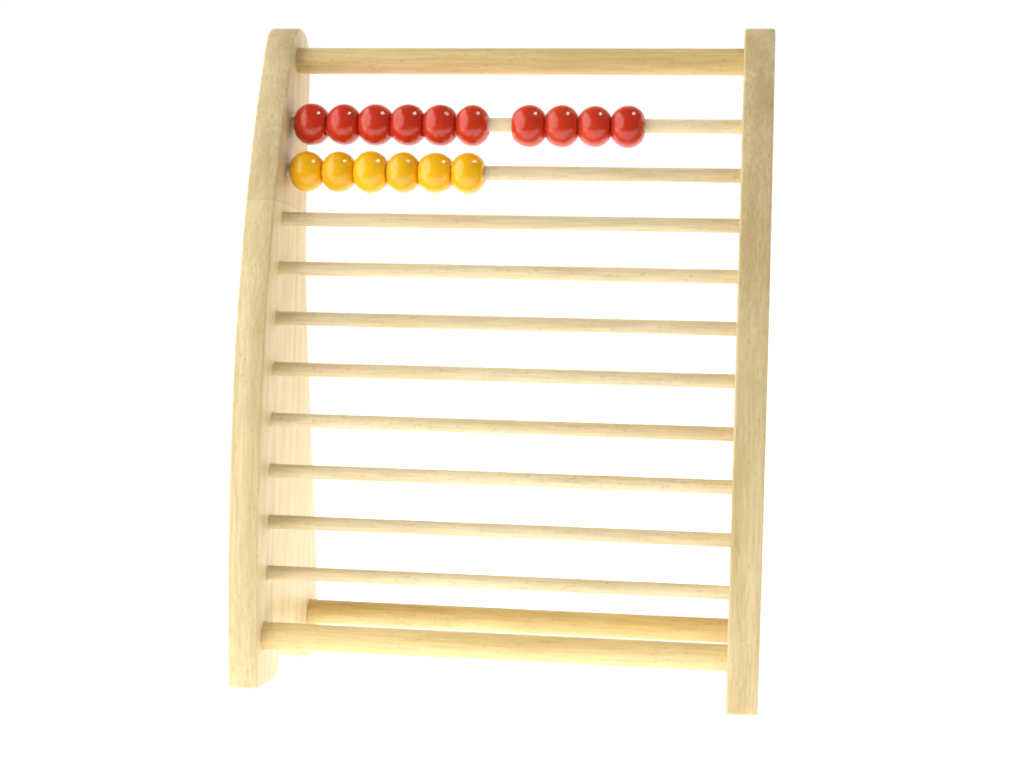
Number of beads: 16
